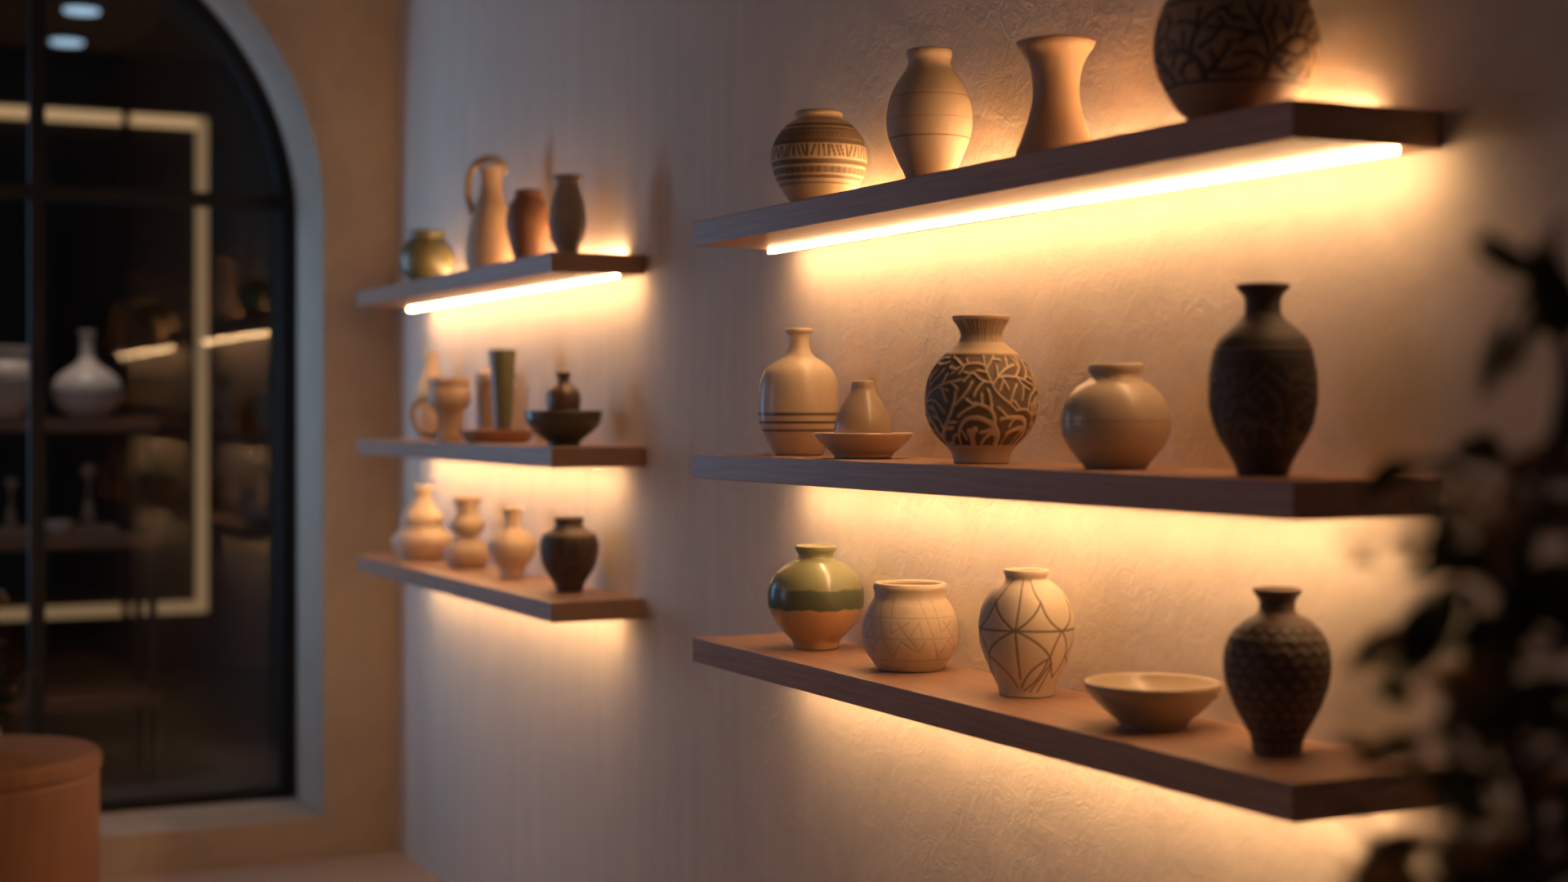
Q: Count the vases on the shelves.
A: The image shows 25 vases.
